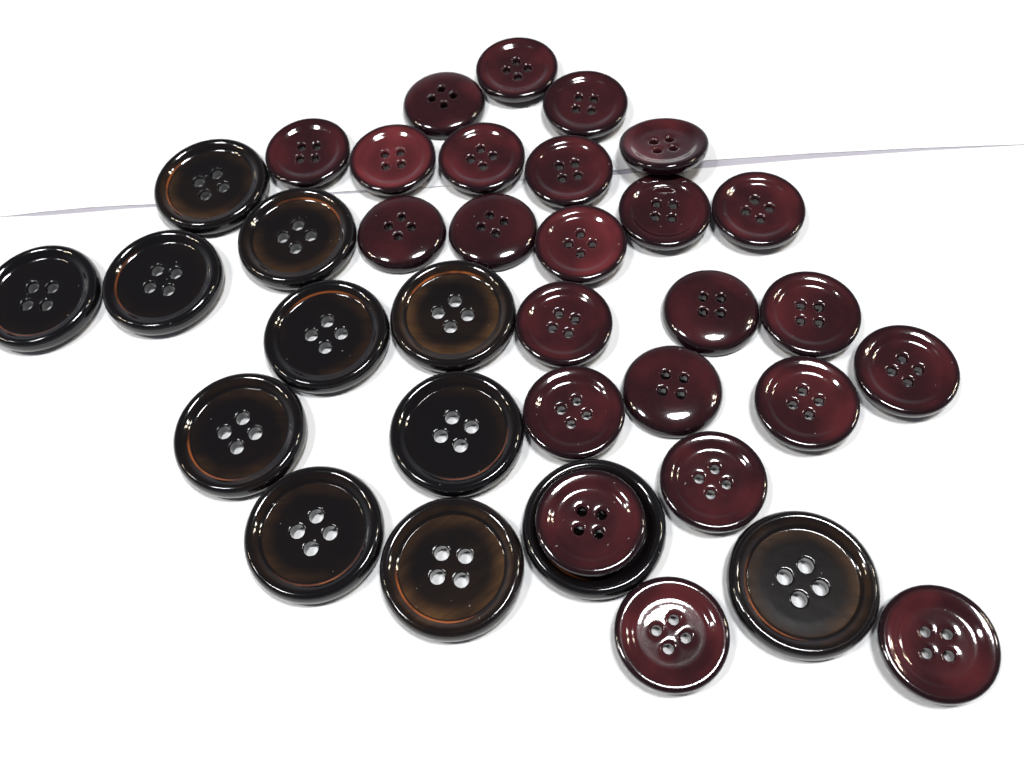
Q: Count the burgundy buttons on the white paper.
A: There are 24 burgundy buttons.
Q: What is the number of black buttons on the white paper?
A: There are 12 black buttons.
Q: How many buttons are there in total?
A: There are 36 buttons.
